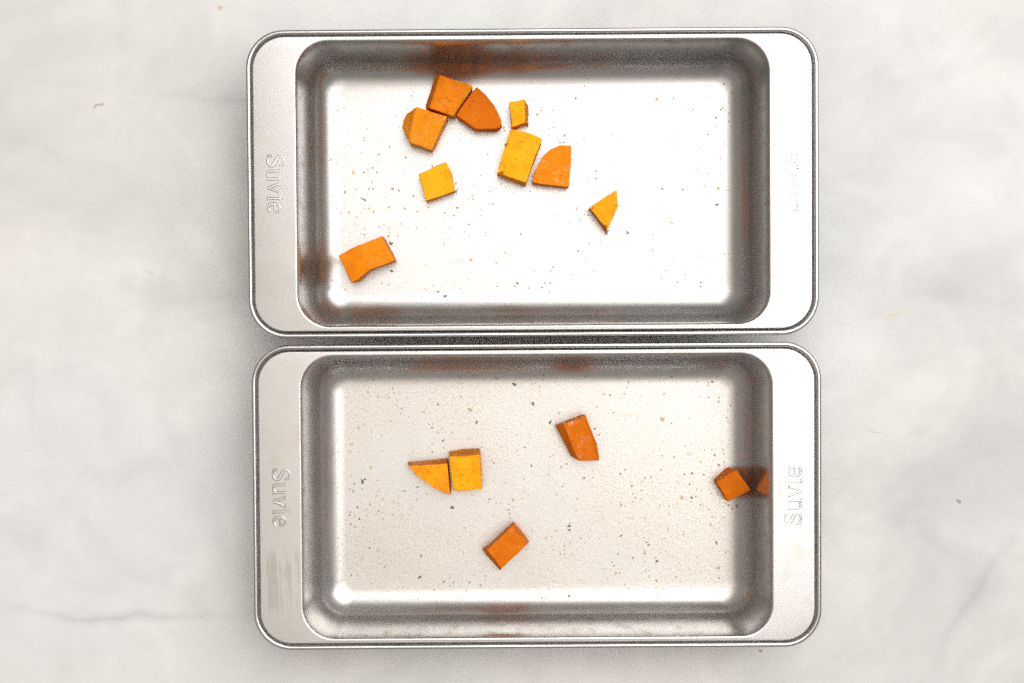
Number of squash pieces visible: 14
